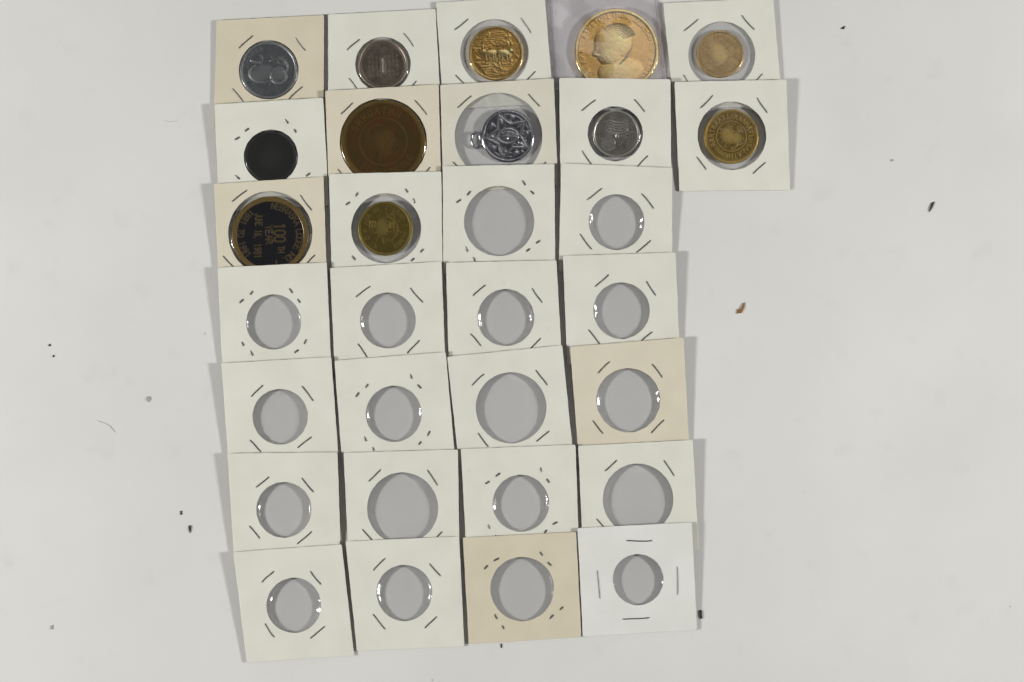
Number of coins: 12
